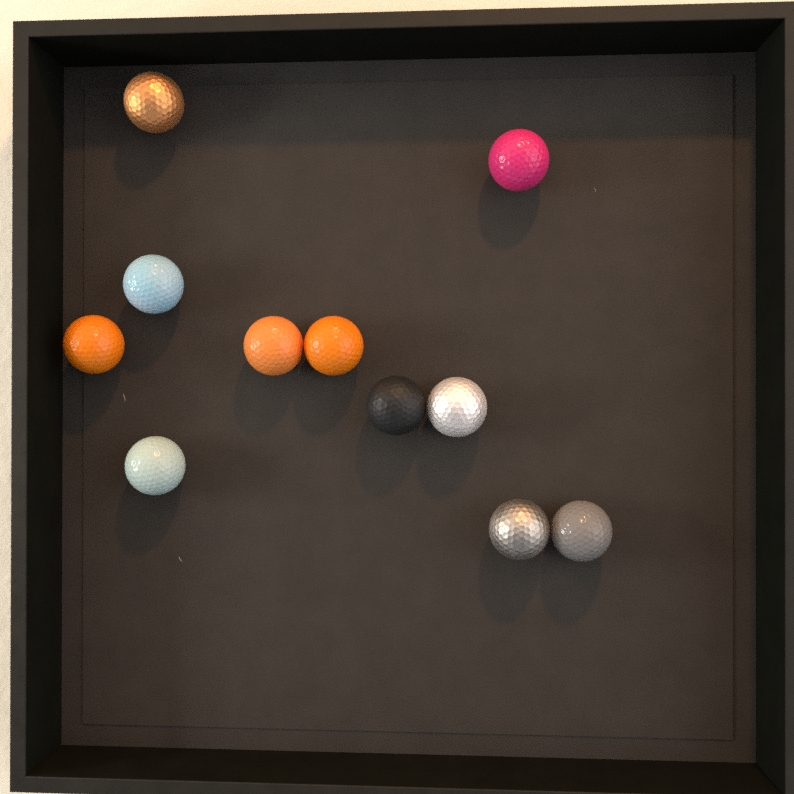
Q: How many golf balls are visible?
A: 11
